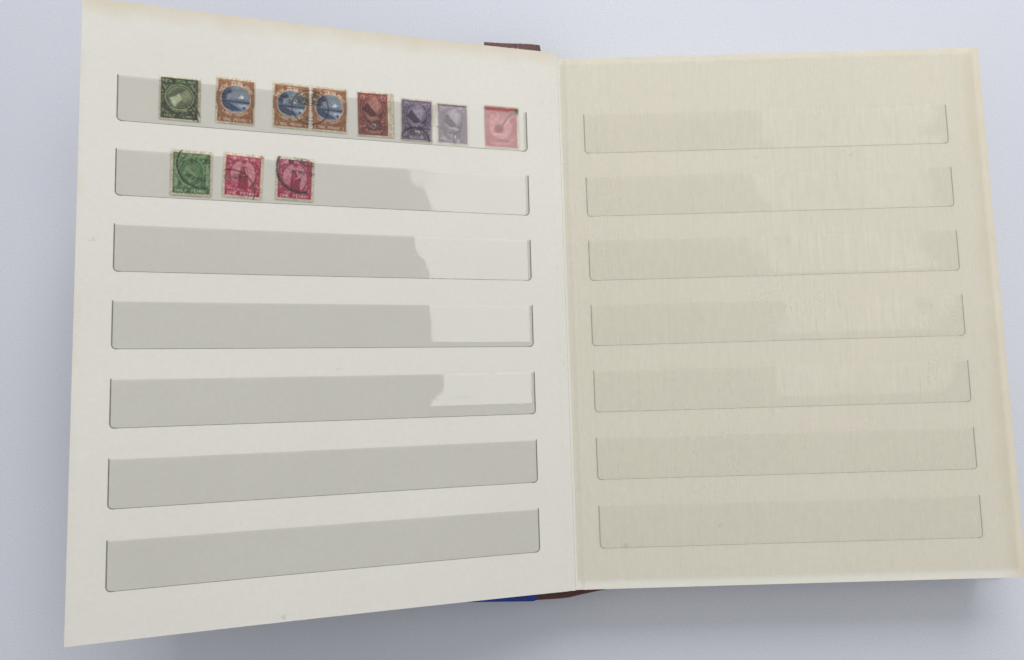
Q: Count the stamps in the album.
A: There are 11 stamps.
